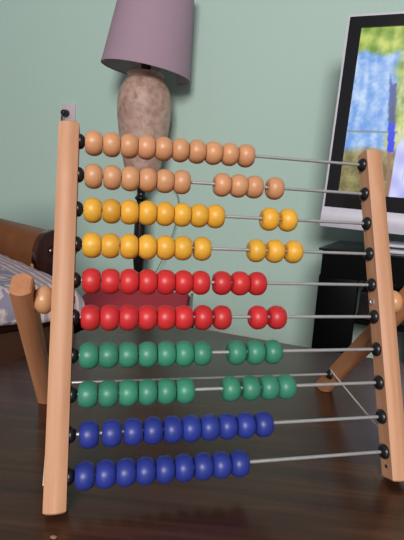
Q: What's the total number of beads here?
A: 99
